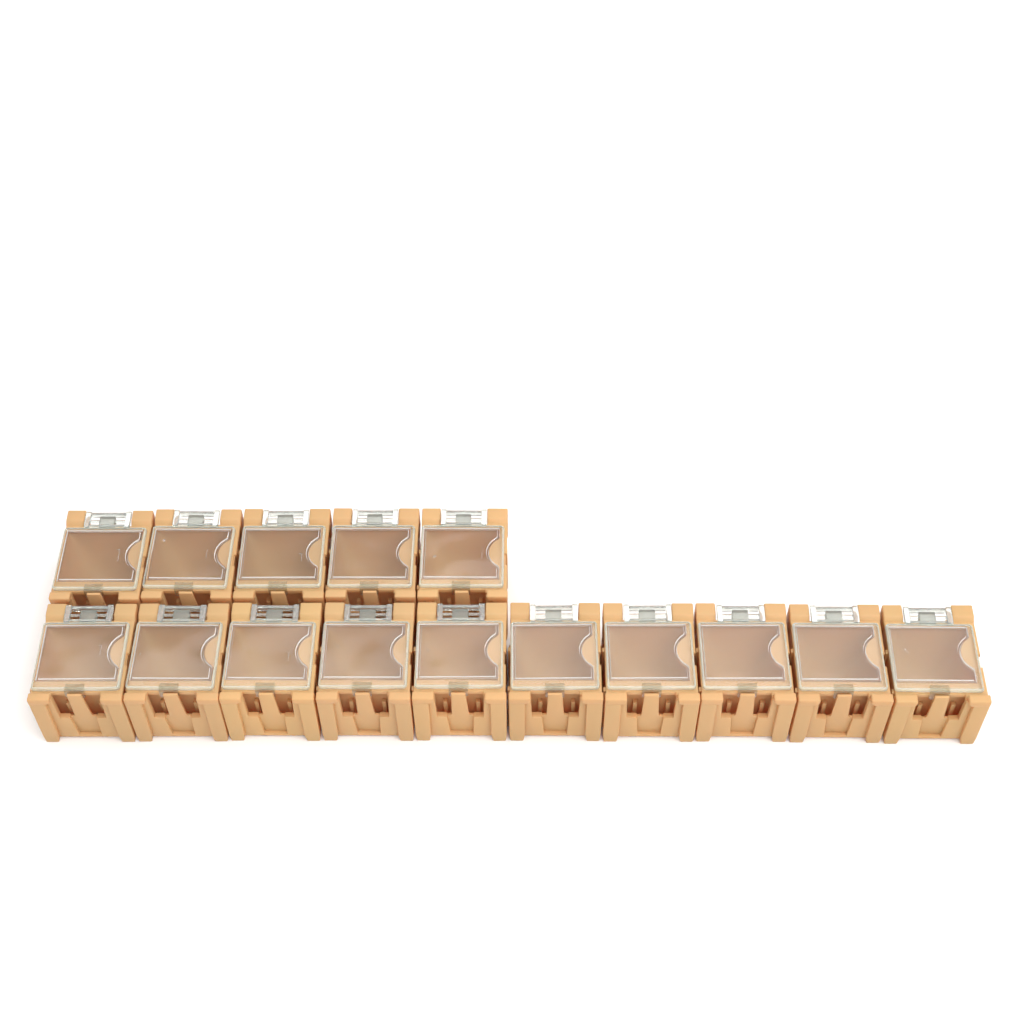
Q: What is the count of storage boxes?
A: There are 15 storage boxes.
